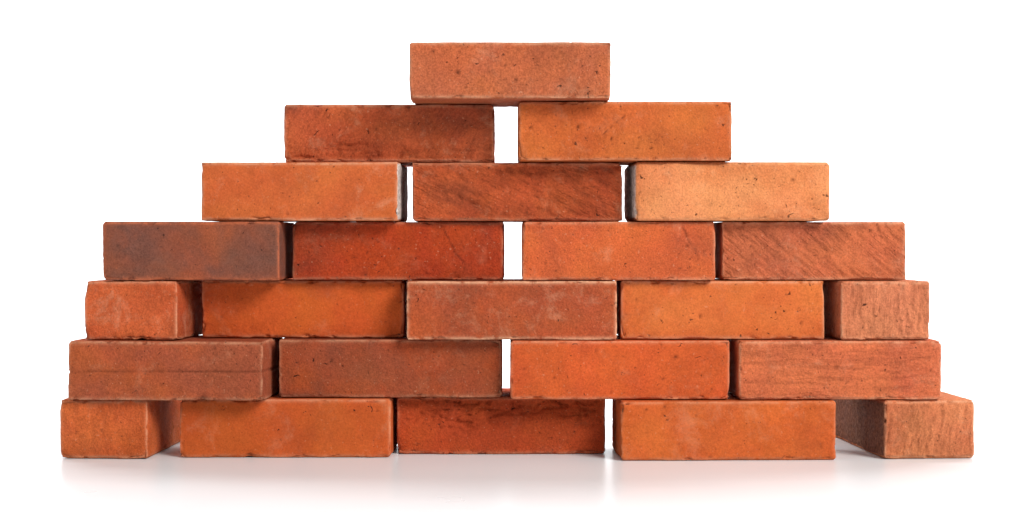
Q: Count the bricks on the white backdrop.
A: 24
